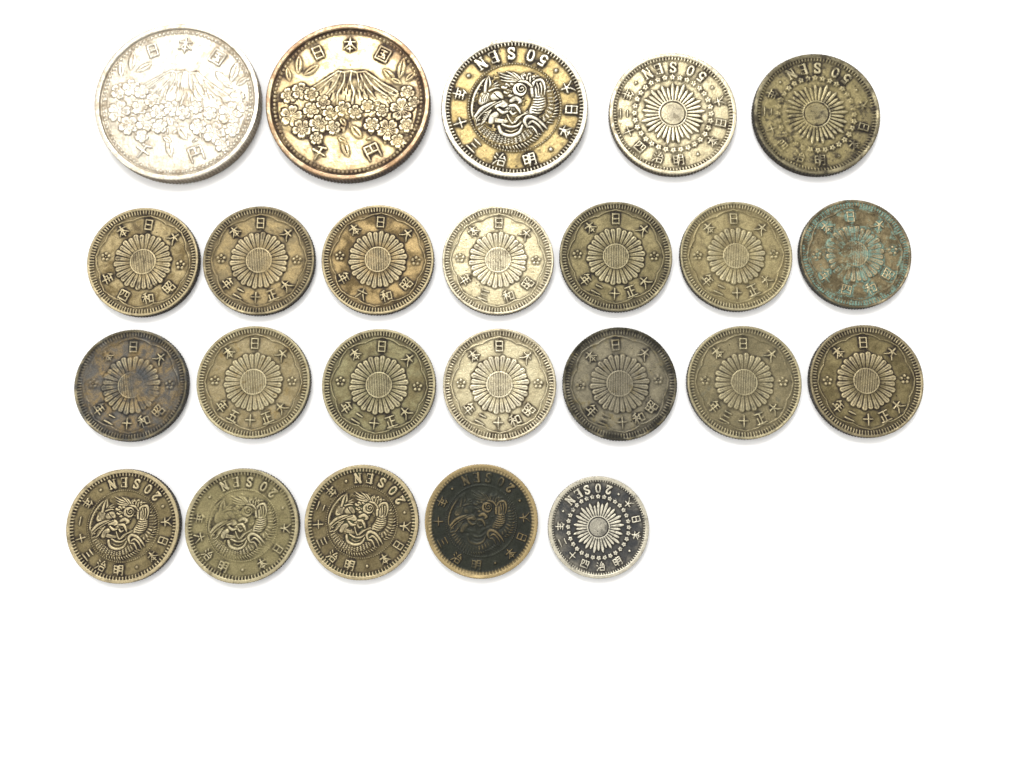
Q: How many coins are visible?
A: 24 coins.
